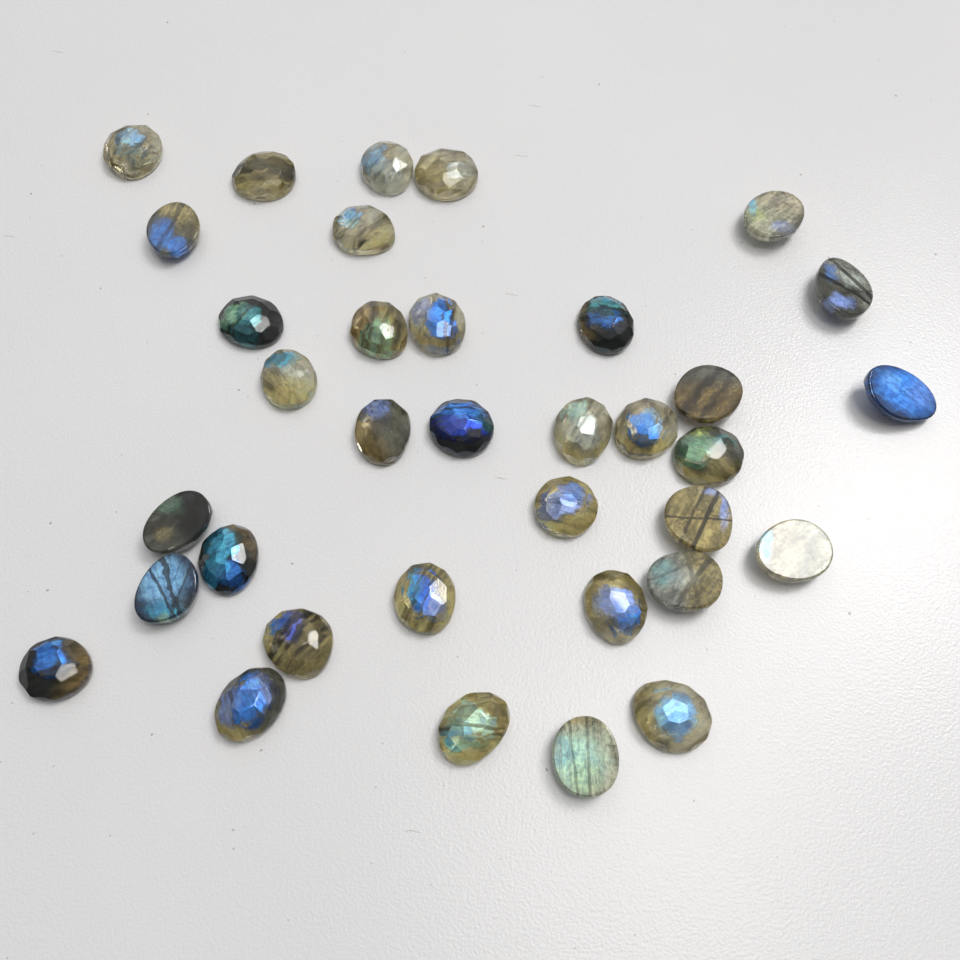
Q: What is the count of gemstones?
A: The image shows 35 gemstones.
